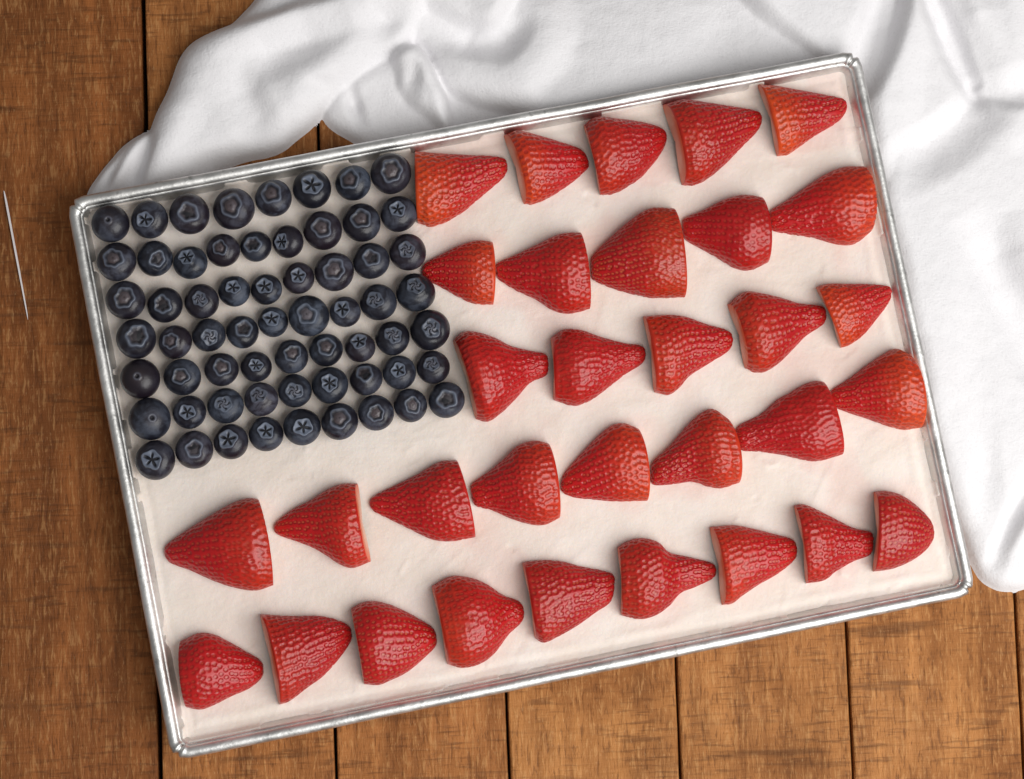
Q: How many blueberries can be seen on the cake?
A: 62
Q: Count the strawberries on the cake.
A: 32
